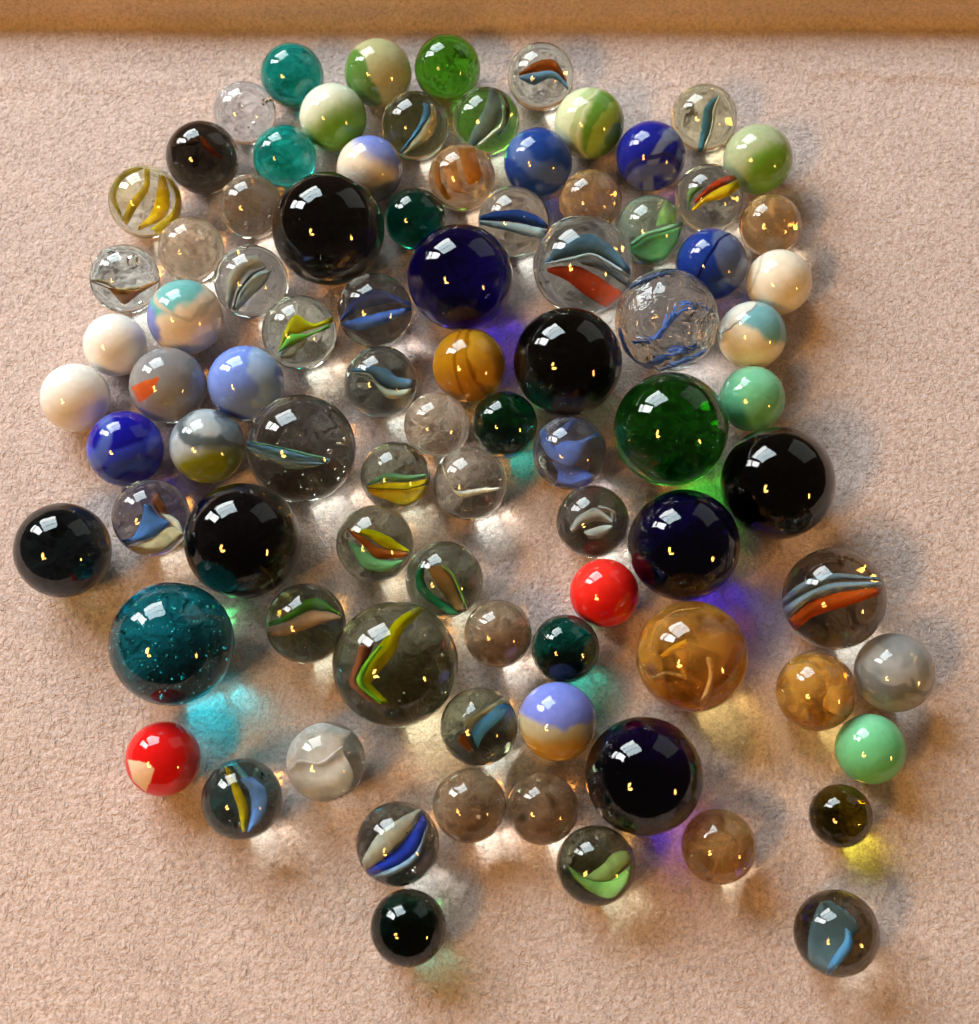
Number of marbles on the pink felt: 88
